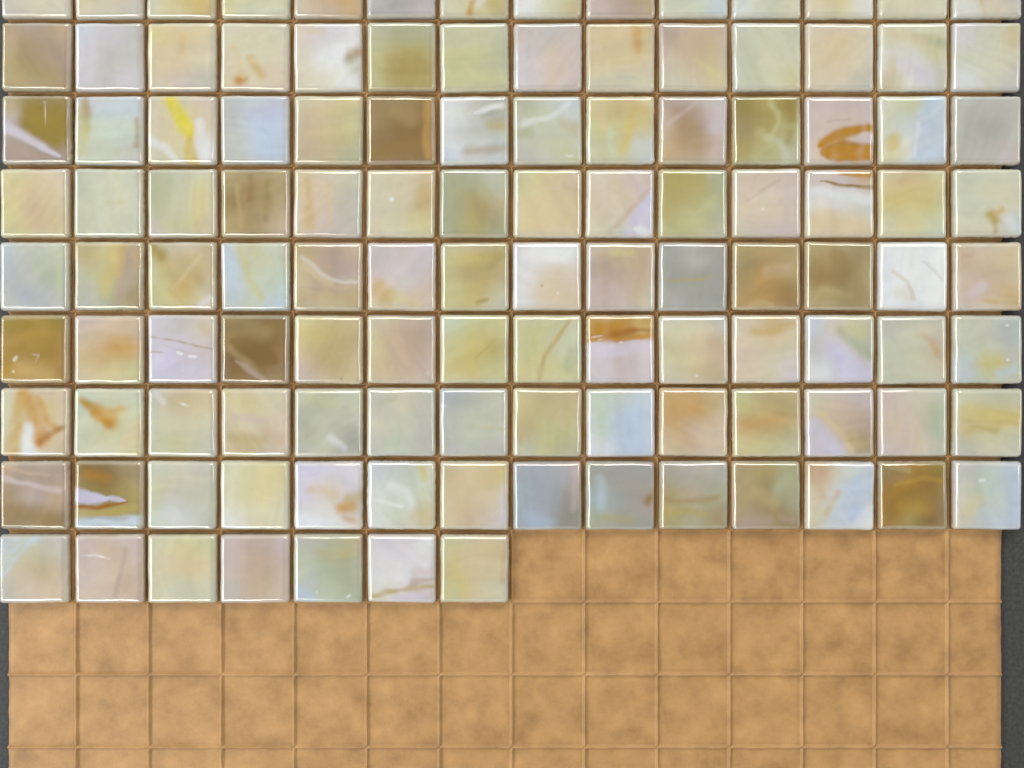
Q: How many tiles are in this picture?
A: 119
